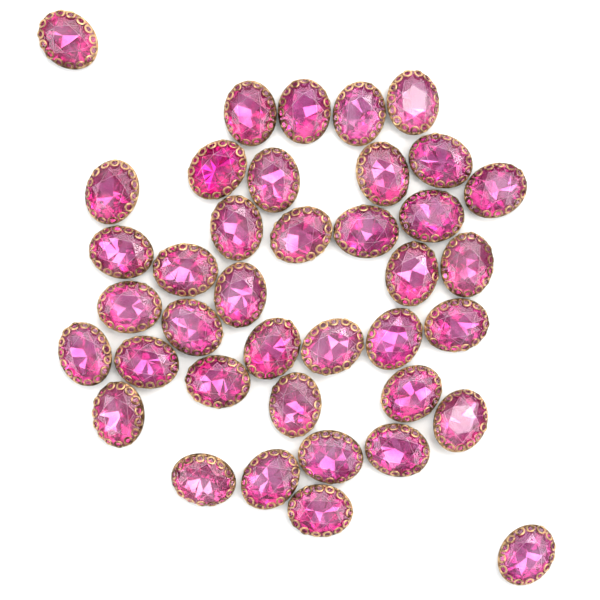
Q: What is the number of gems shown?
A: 39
